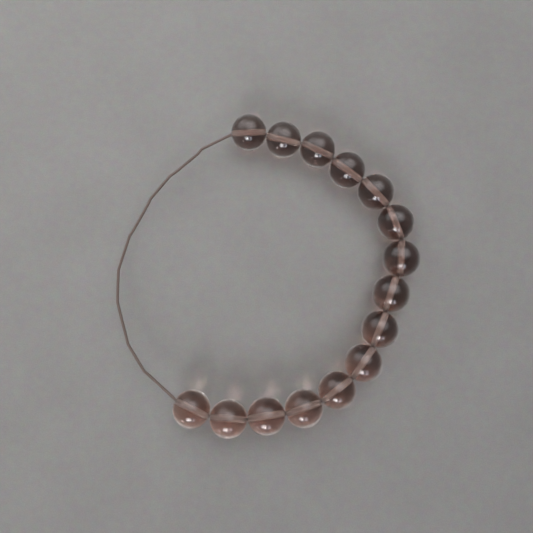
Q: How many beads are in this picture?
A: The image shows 15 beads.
